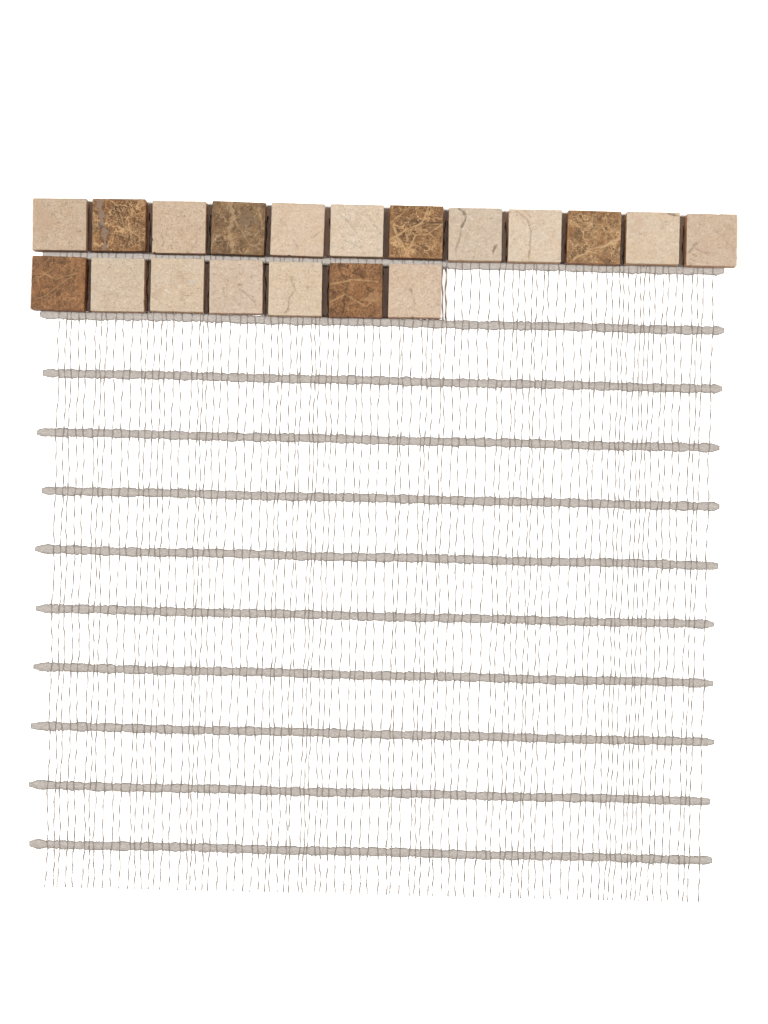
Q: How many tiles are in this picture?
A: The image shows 19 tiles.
